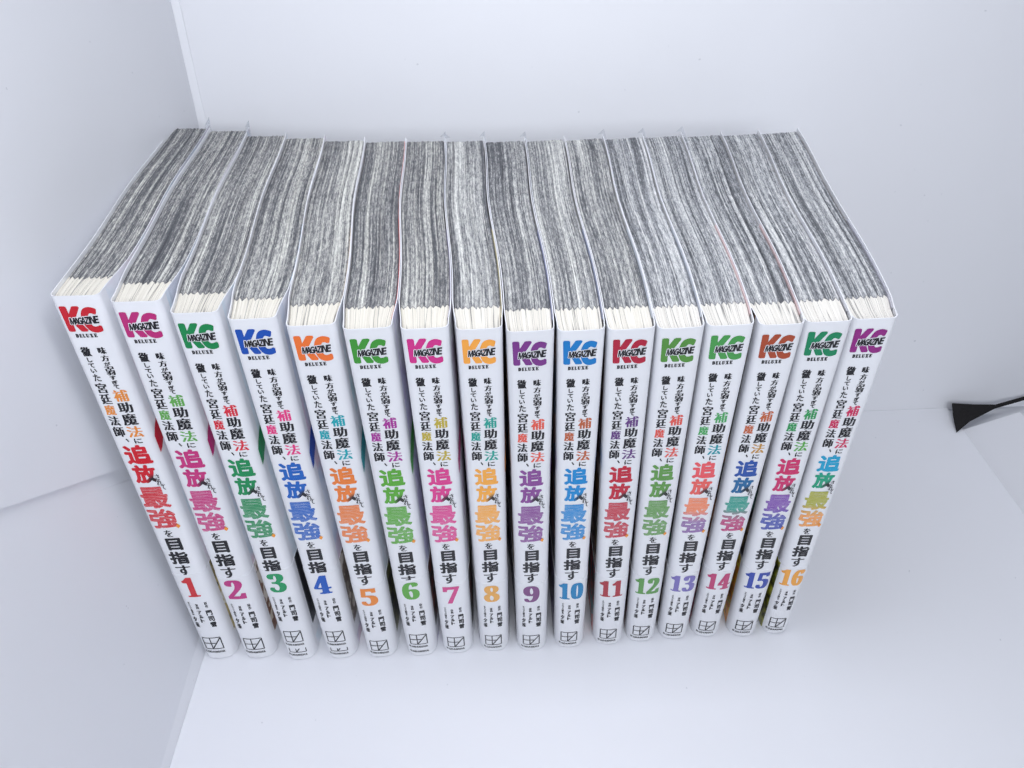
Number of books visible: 16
